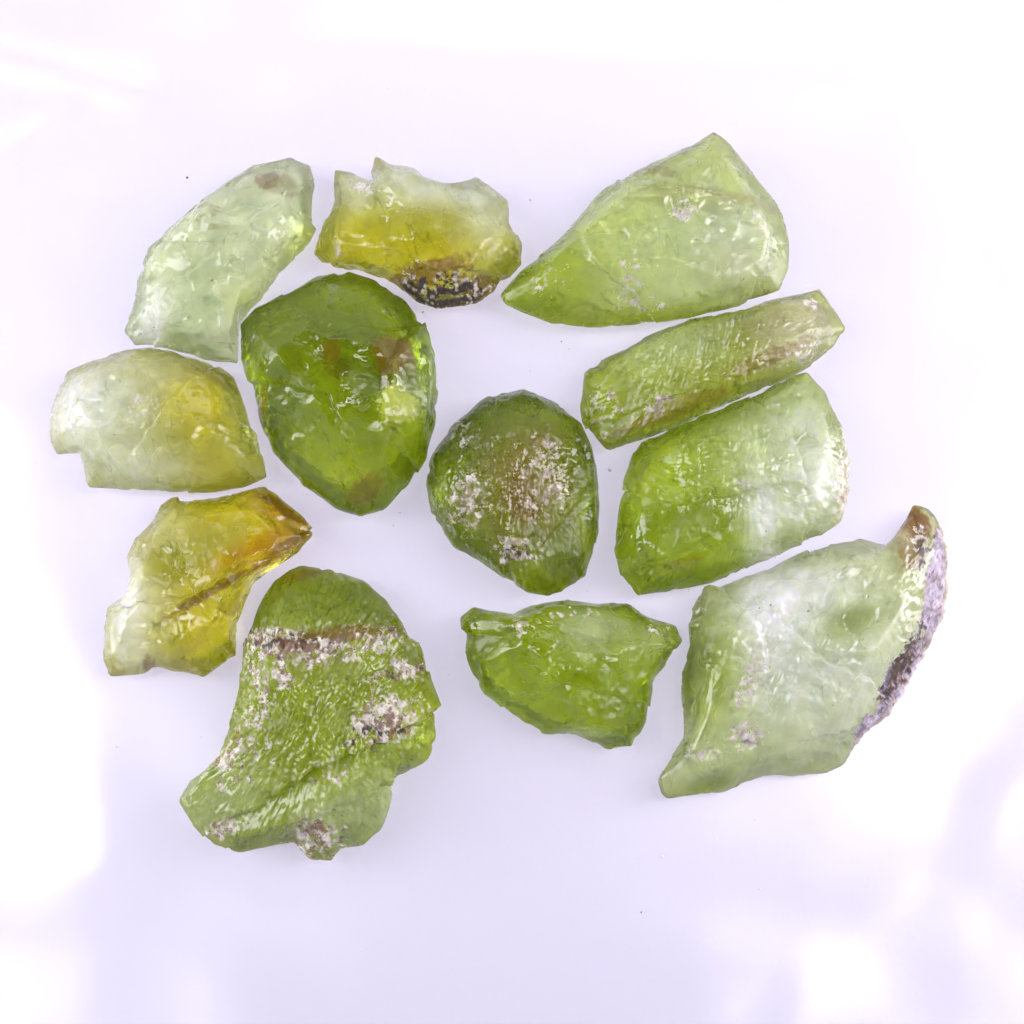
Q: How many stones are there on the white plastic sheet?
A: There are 12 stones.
